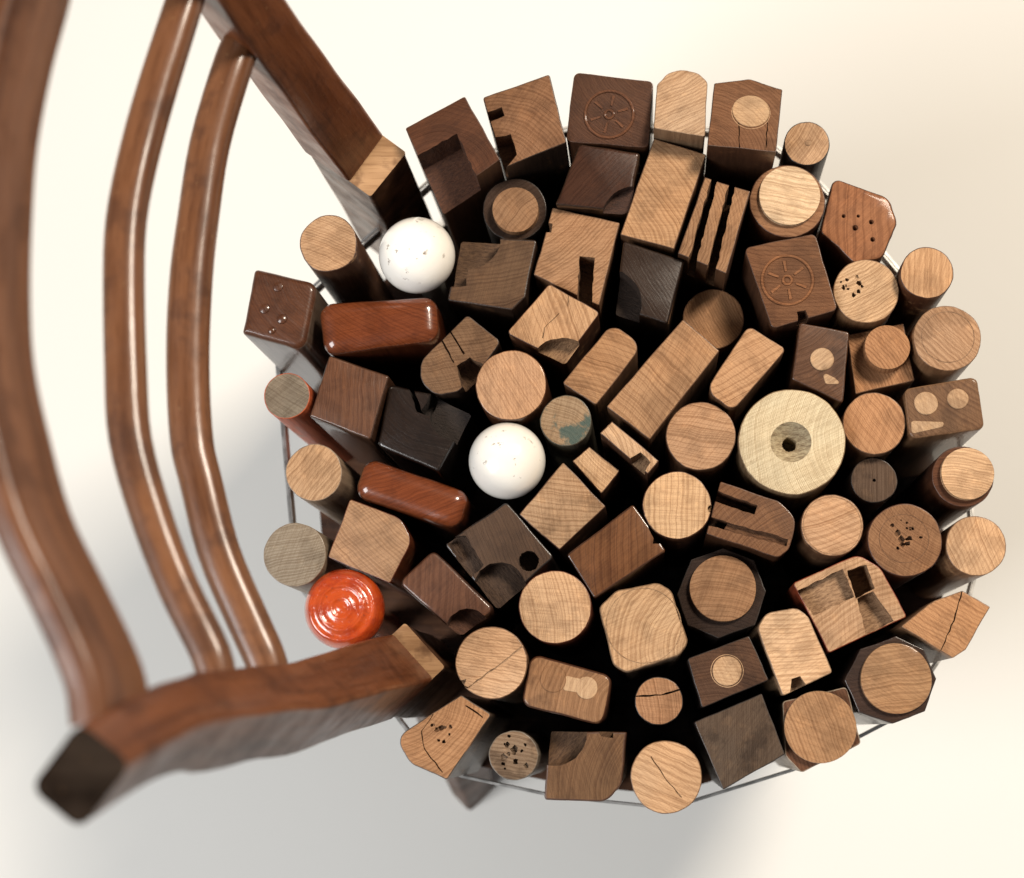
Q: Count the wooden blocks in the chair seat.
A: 73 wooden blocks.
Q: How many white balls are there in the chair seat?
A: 2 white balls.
